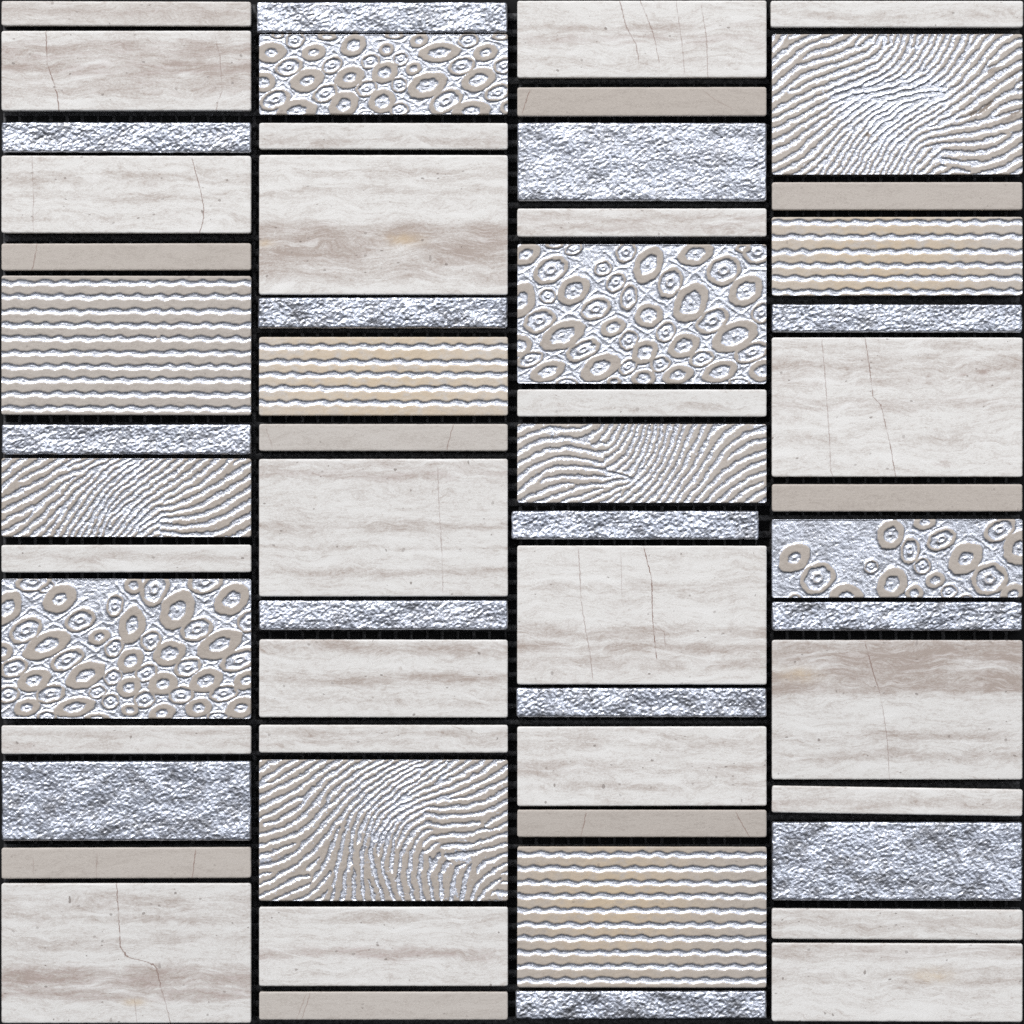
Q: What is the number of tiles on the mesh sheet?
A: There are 56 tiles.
